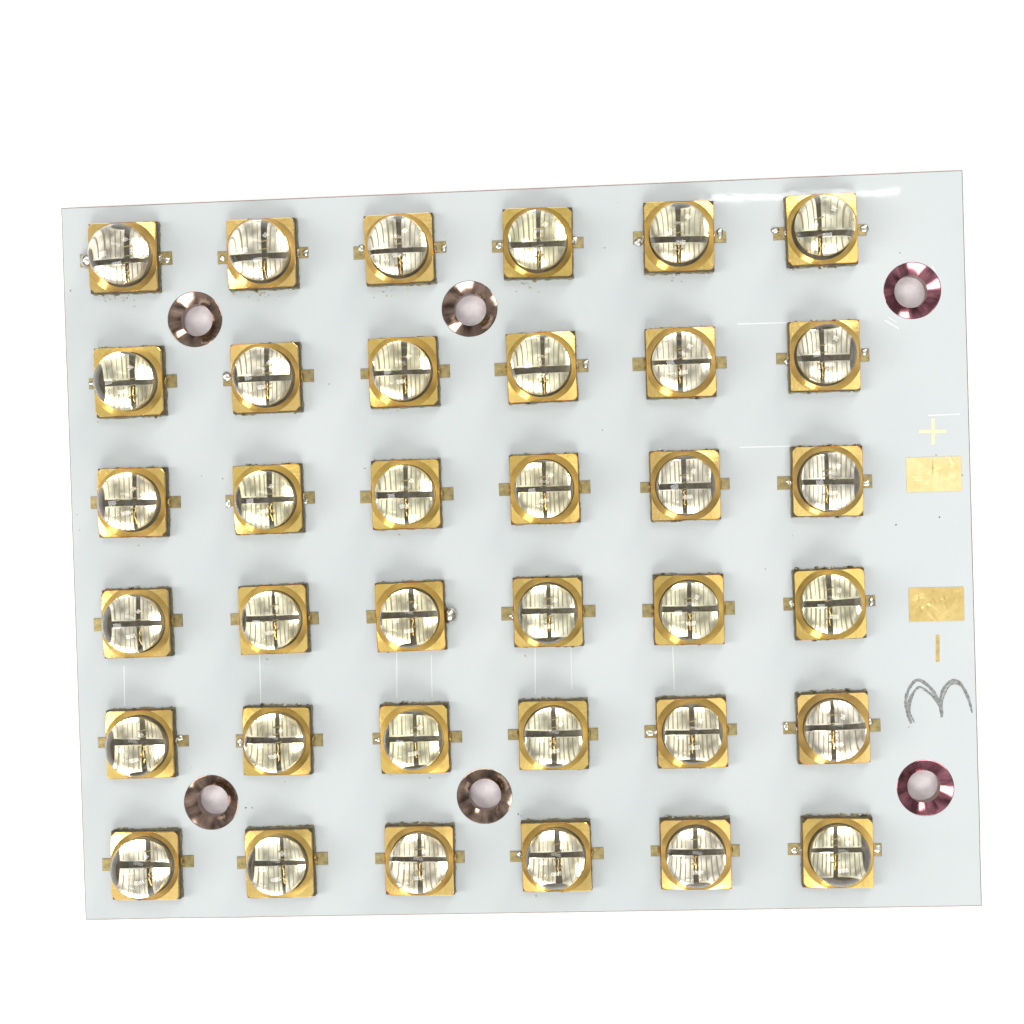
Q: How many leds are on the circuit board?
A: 36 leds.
